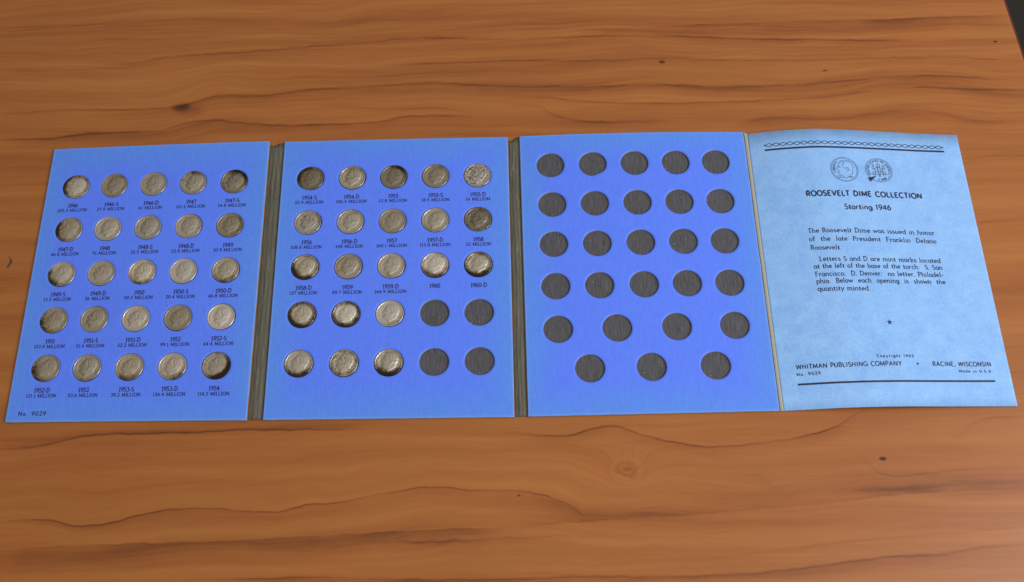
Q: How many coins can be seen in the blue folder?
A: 46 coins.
